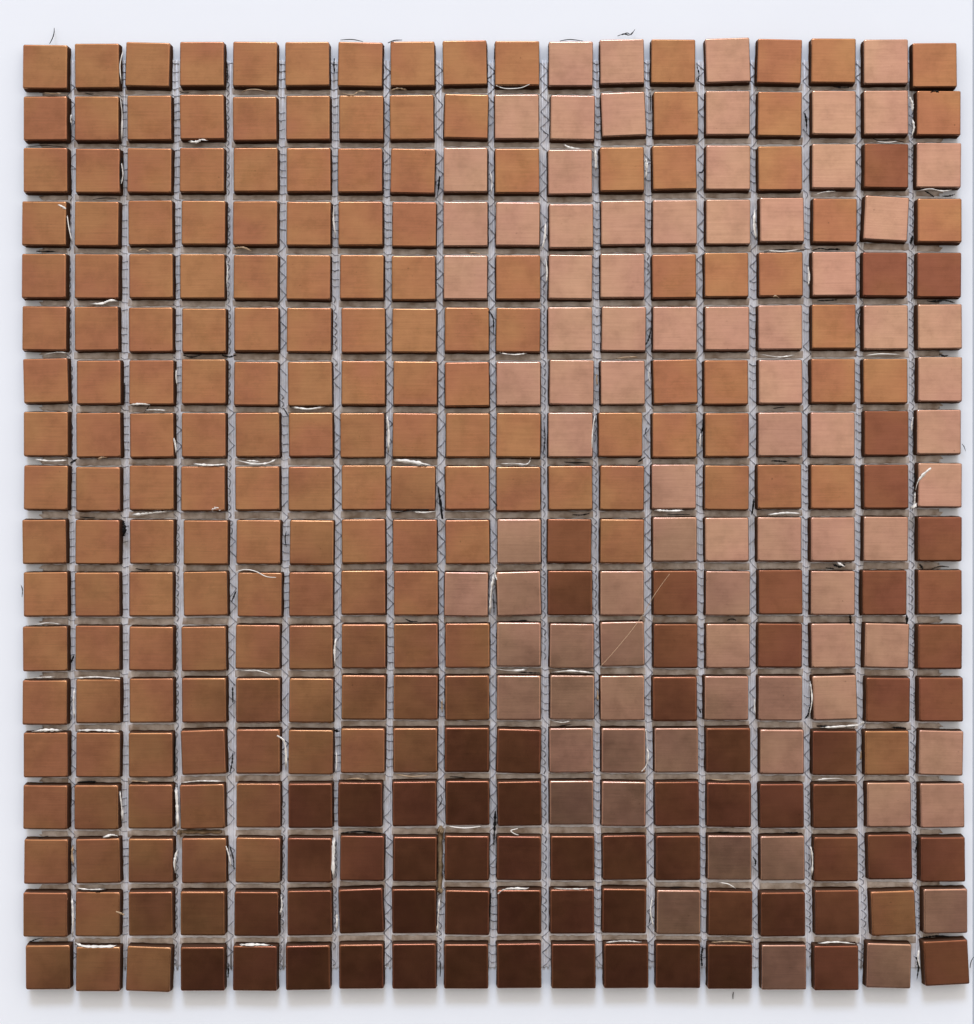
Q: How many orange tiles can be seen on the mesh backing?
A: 175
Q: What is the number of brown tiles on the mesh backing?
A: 66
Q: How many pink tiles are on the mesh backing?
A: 83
